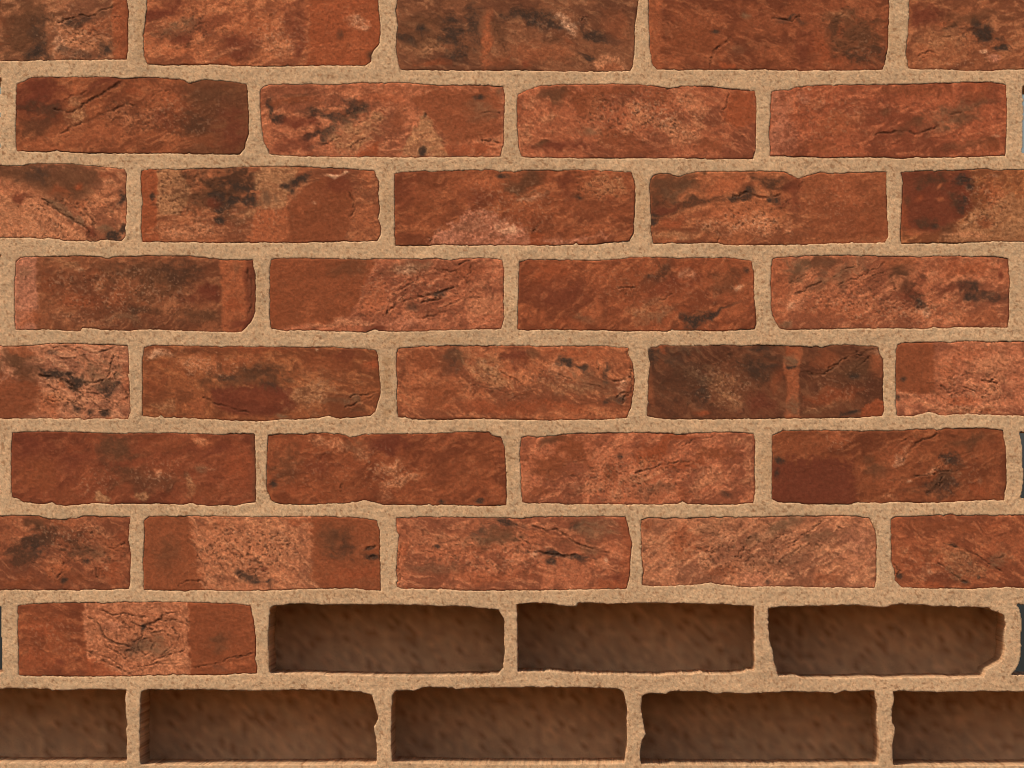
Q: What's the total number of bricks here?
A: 33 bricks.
